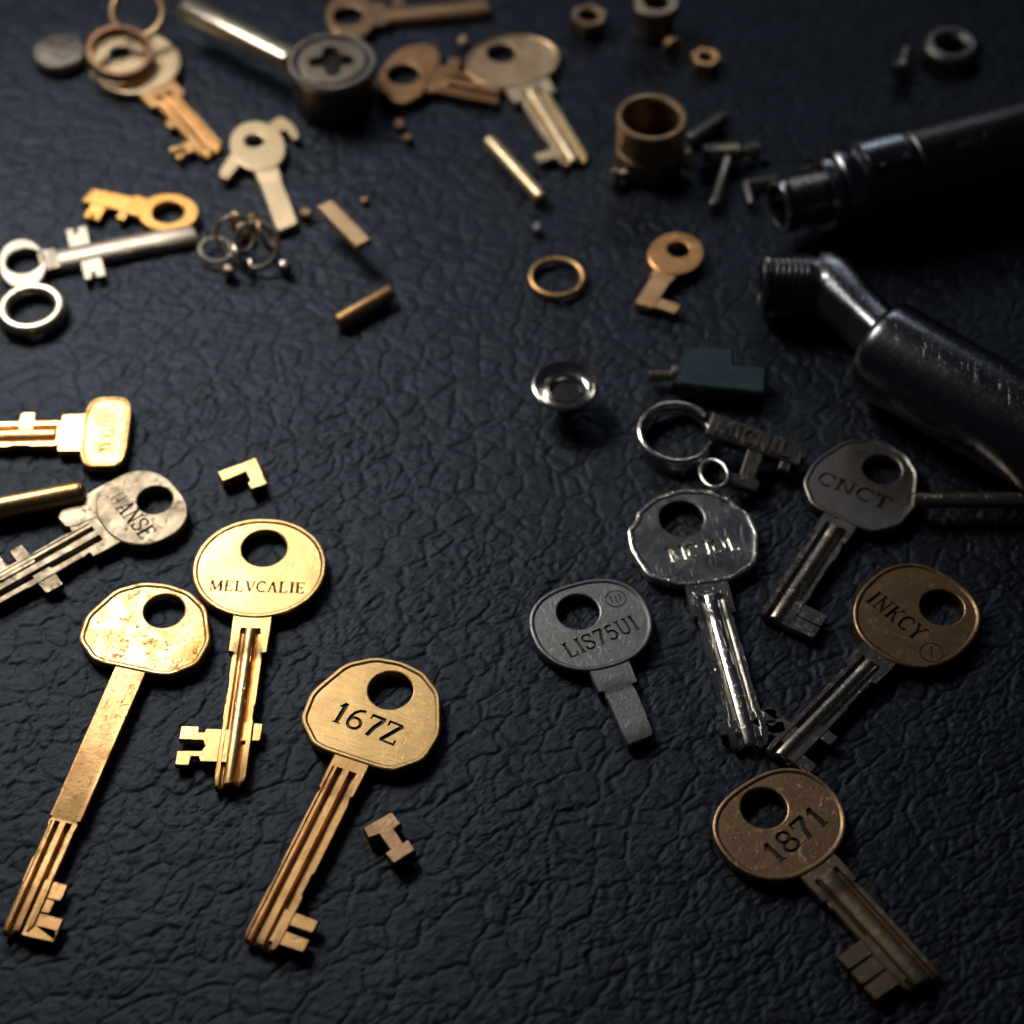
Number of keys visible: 18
